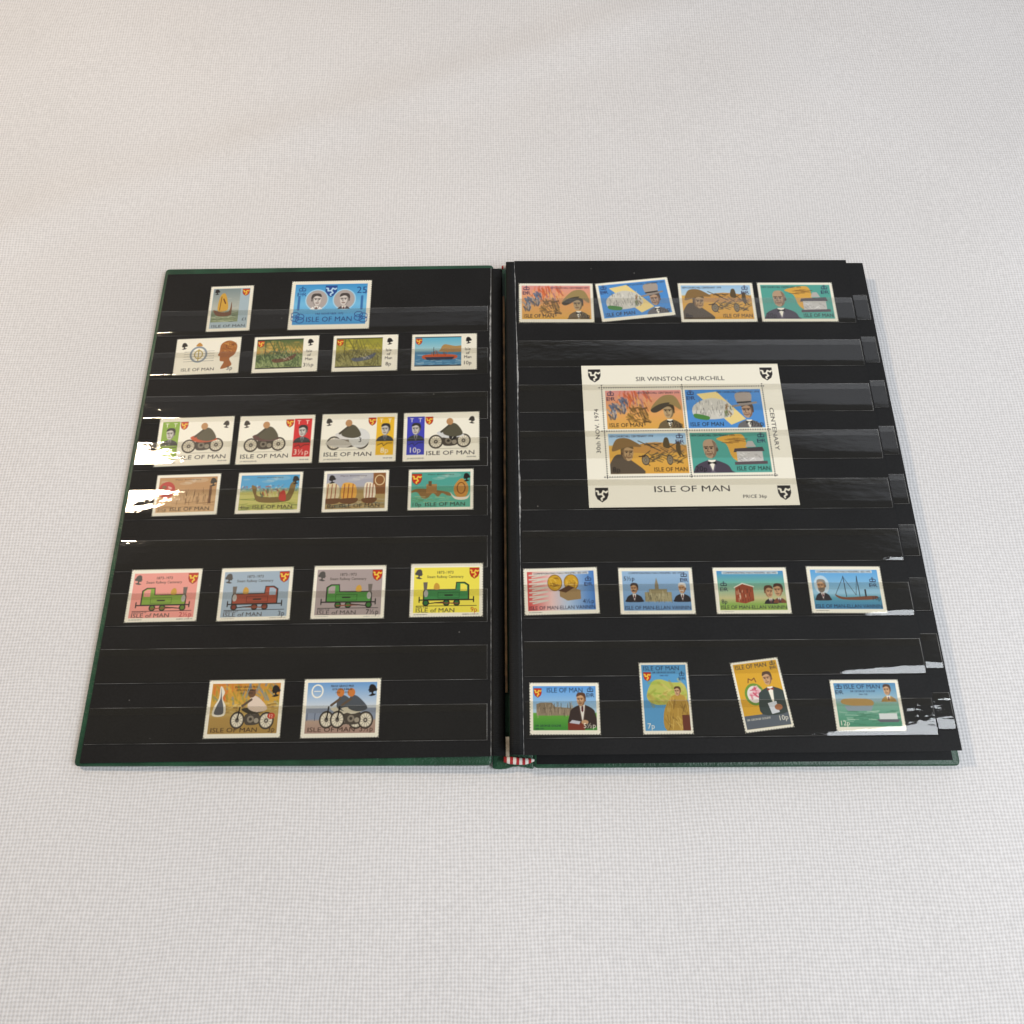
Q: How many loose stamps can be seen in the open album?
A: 32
